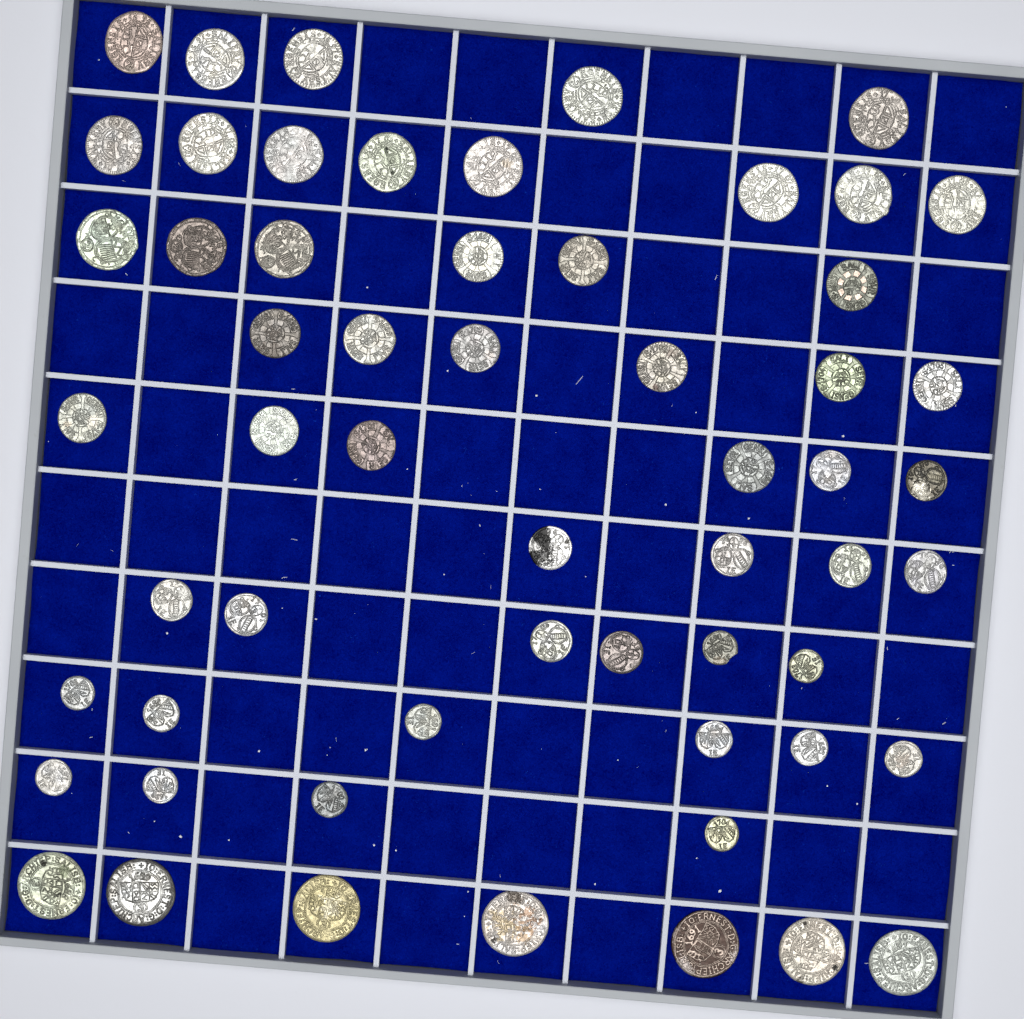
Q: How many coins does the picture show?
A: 58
